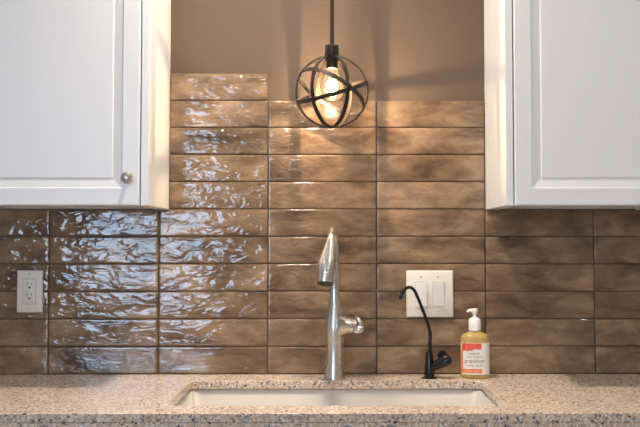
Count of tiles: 55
